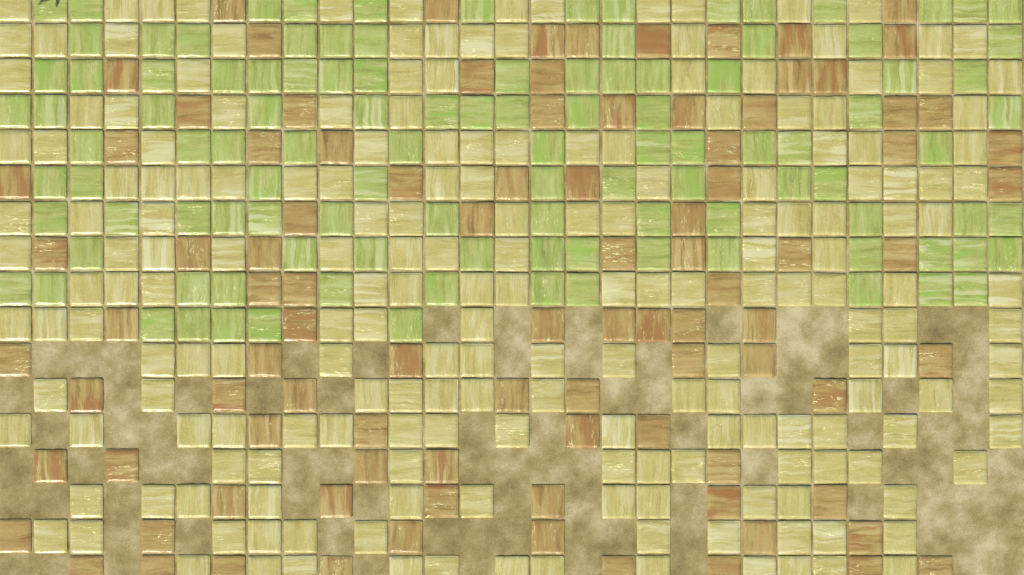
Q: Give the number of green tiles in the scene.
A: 112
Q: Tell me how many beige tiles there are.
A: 199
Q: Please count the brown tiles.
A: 96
